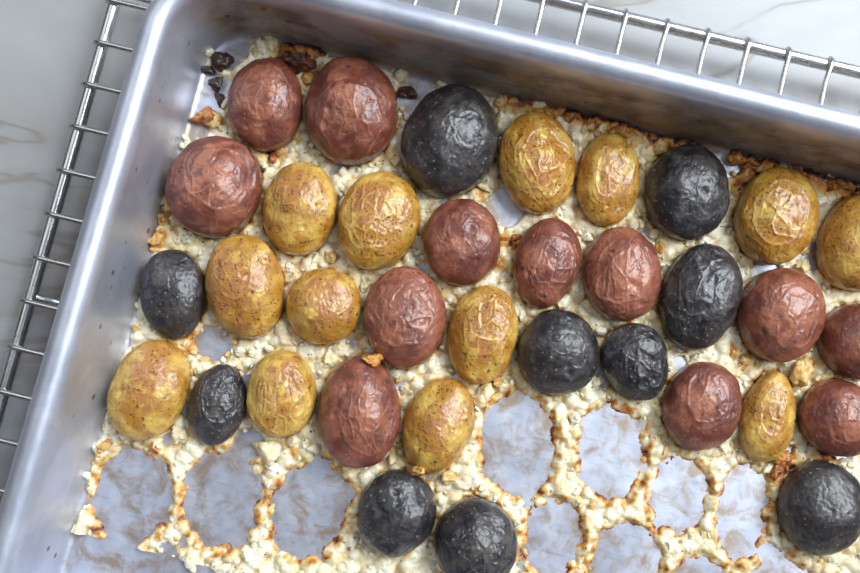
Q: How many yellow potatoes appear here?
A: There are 13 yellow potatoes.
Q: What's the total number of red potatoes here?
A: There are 12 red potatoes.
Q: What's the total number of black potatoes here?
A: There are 10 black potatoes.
